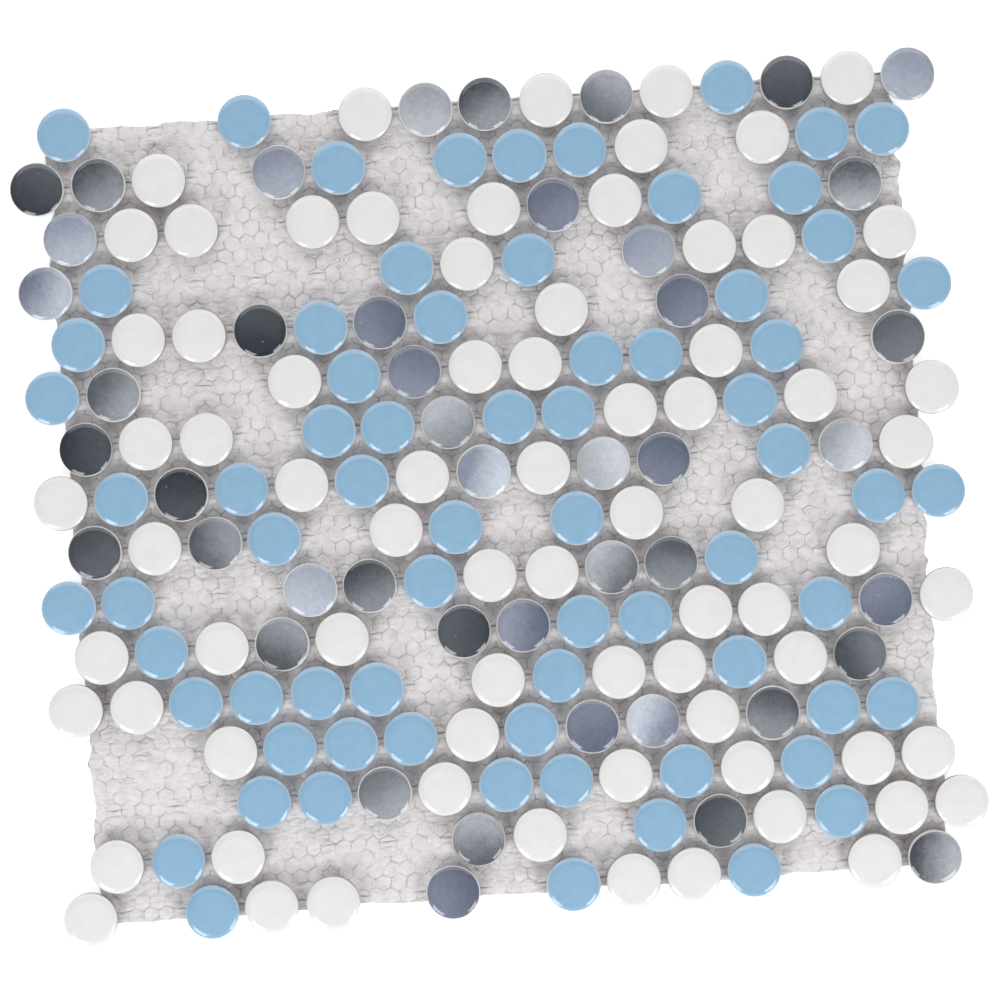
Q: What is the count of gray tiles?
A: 45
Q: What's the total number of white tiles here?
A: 75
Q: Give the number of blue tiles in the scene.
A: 71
